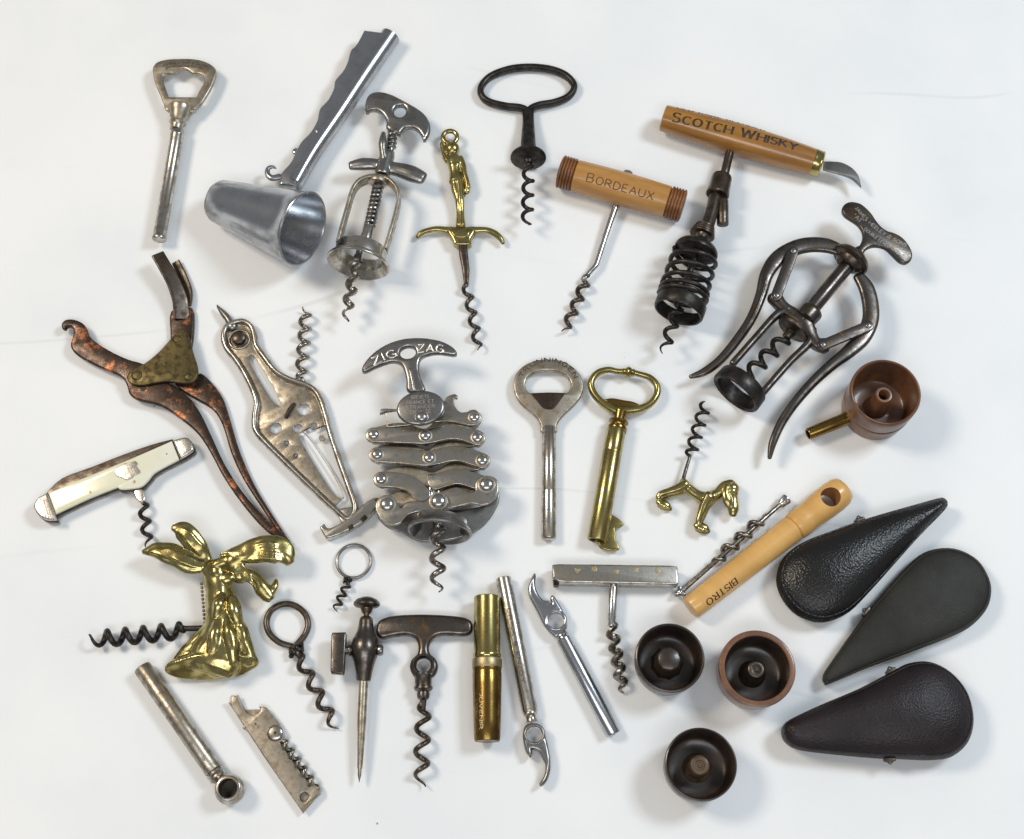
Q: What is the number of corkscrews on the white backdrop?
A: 17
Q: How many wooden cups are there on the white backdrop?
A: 4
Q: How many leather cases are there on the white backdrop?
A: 3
